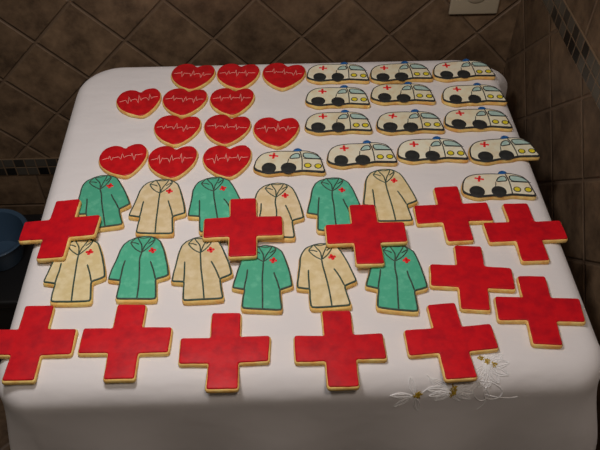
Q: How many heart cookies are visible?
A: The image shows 12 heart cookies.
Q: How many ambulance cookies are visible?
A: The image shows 14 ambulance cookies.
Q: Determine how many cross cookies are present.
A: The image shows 12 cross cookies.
